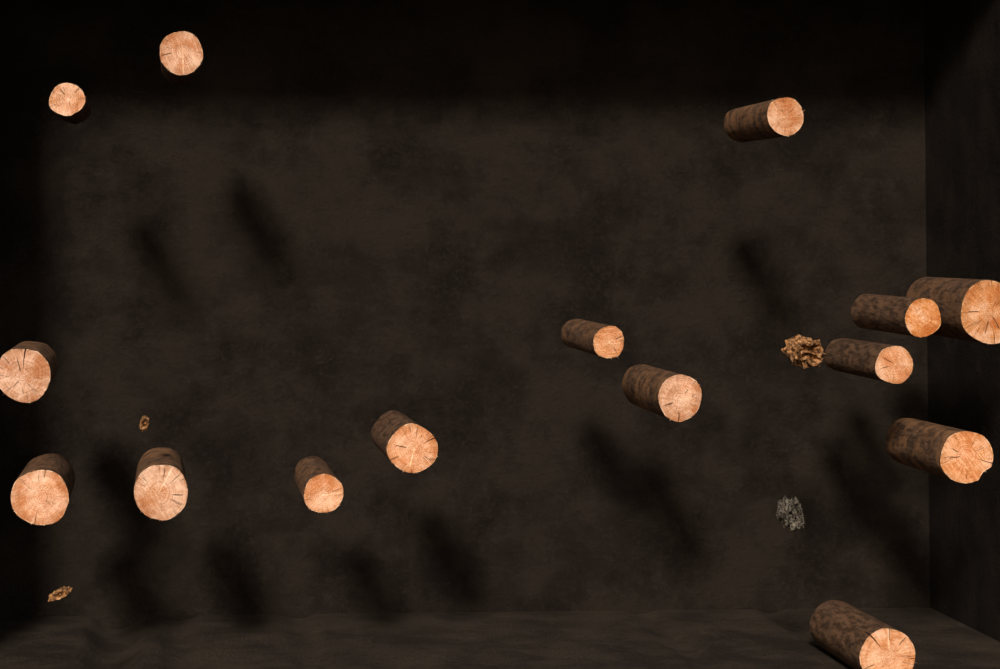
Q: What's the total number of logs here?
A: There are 15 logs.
